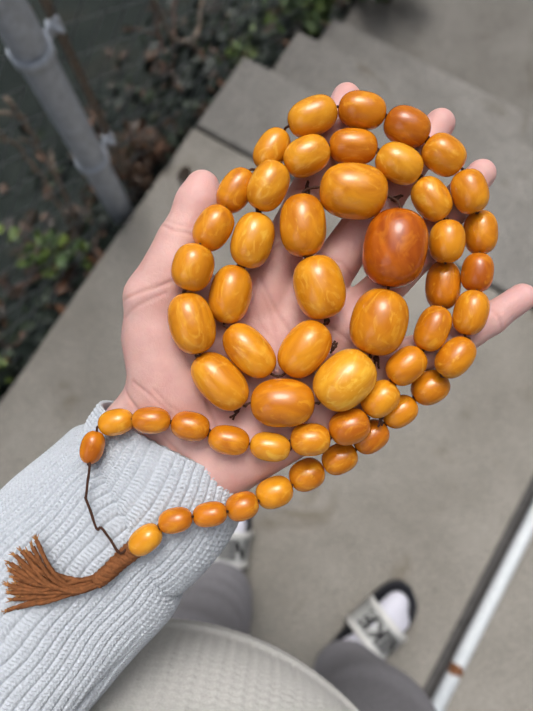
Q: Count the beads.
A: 54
